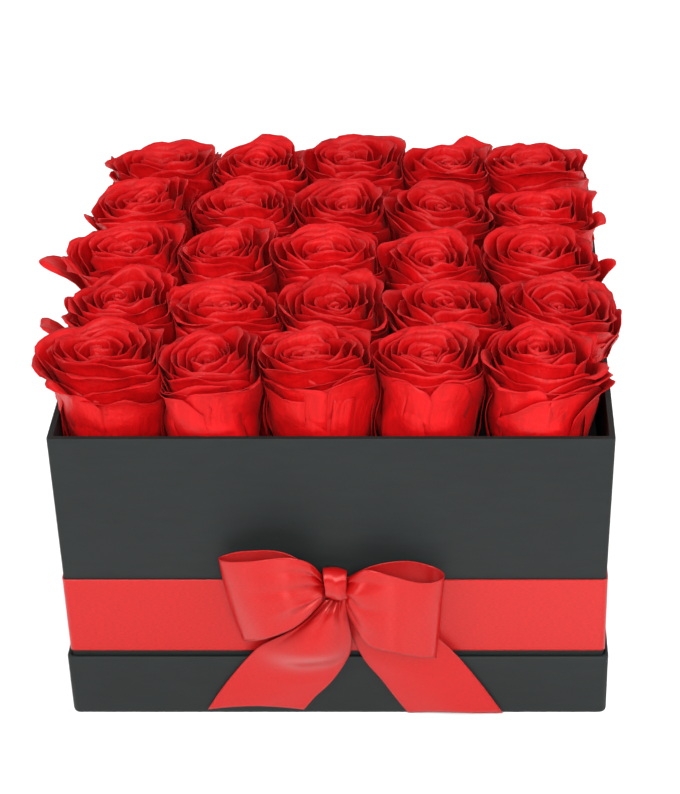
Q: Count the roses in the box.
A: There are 25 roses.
